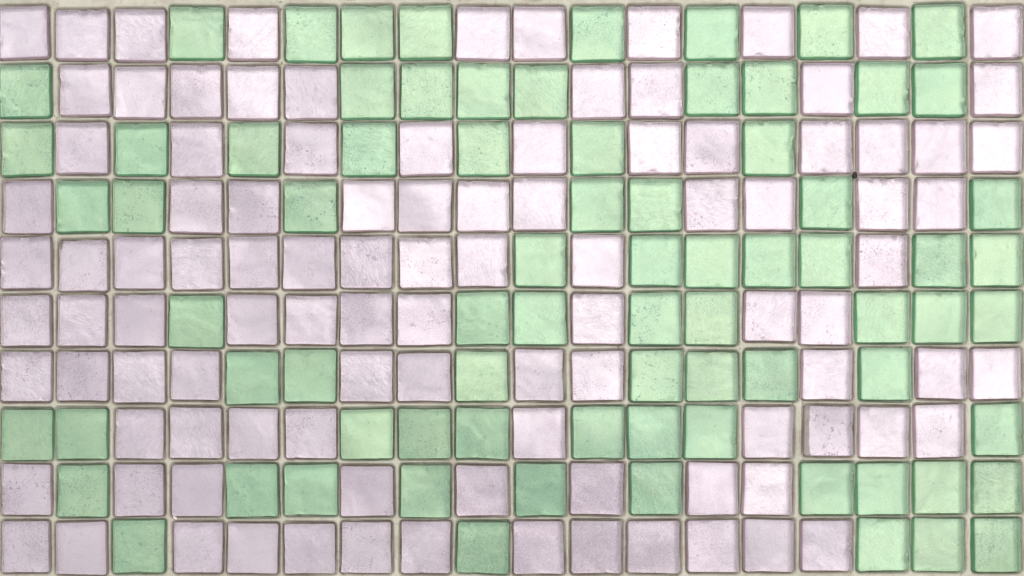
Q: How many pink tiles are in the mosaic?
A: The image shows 103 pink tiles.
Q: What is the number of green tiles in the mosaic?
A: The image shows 77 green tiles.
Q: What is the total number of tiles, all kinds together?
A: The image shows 180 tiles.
